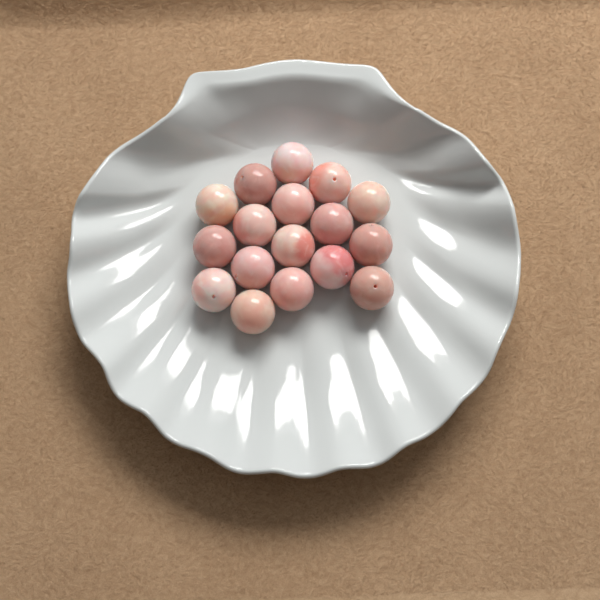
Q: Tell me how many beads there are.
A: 17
